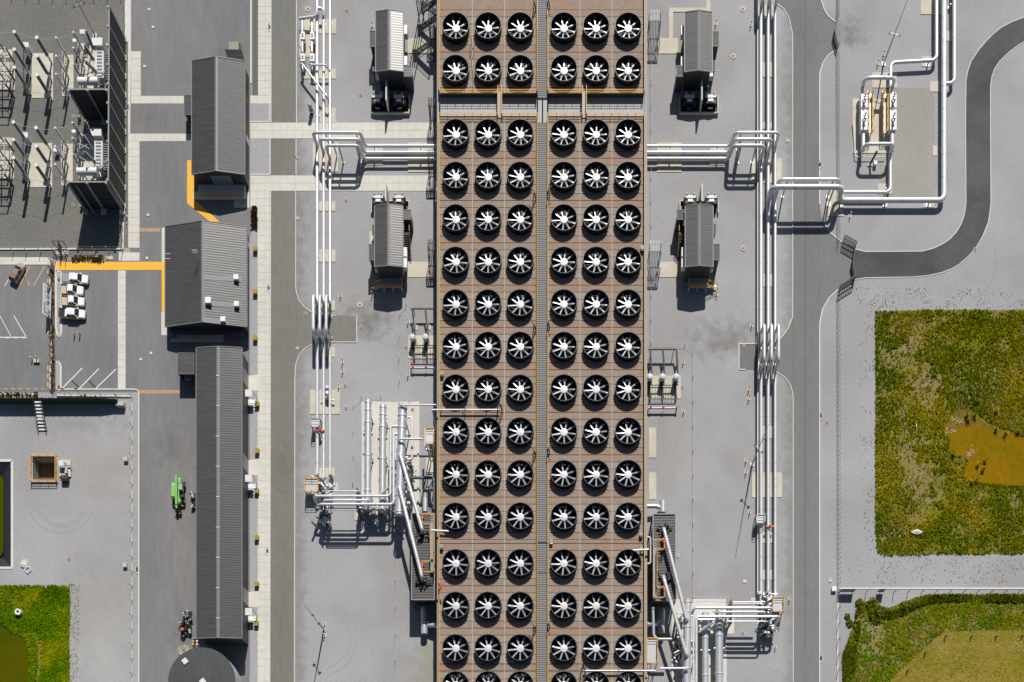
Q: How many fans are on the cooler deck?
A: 96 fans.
